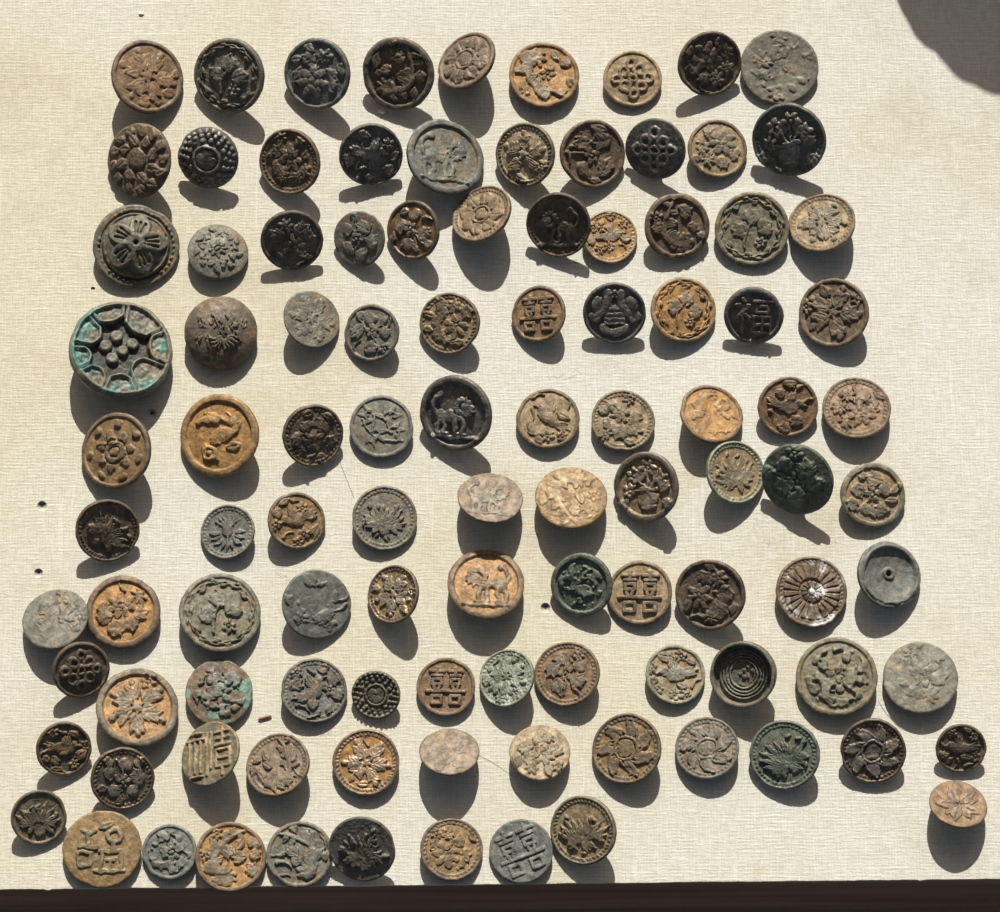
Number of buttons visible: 105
